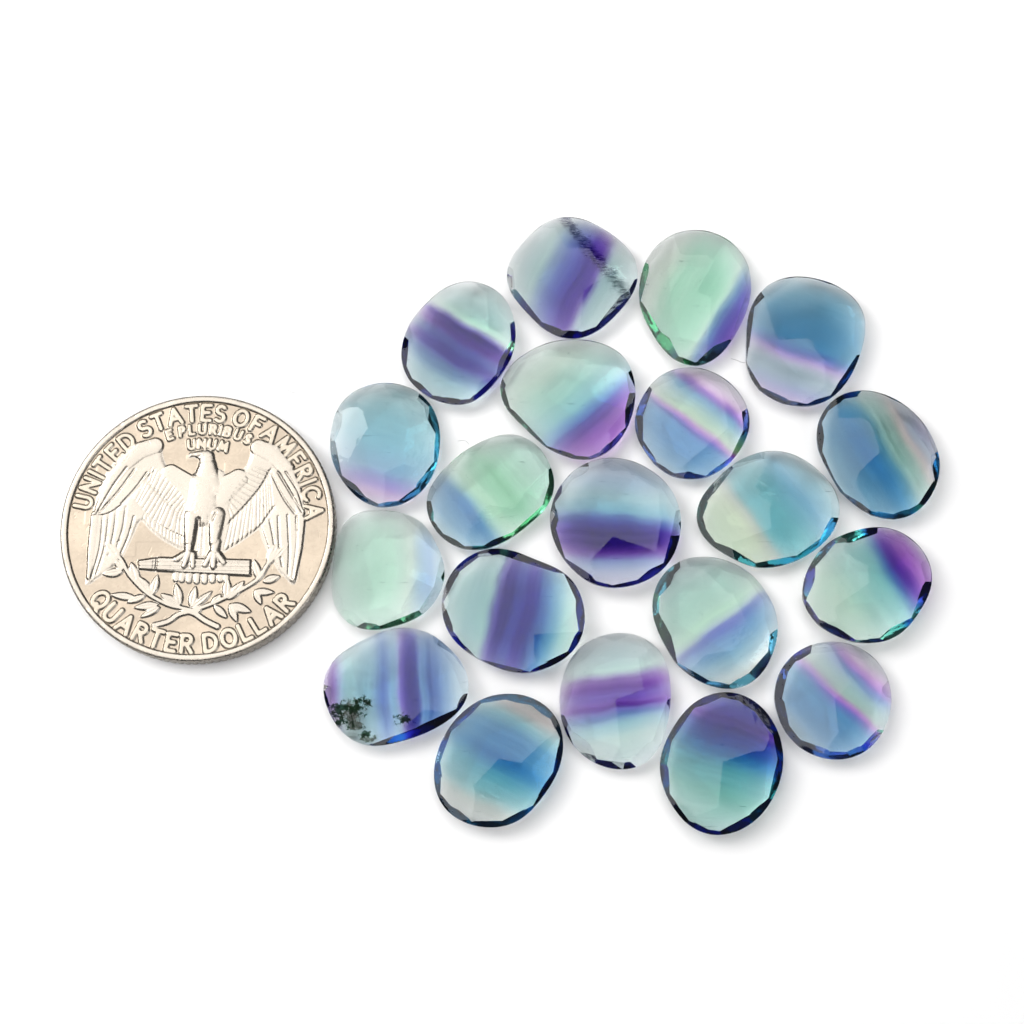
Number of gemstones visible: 20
